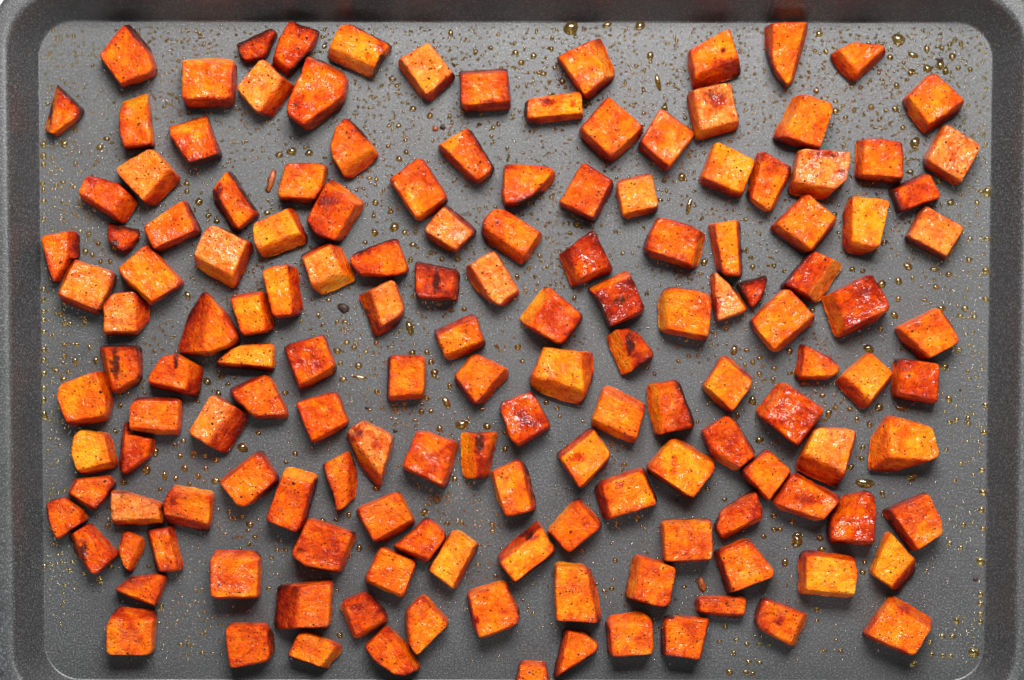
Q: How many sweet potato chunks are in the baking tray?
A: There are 151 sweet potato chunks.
